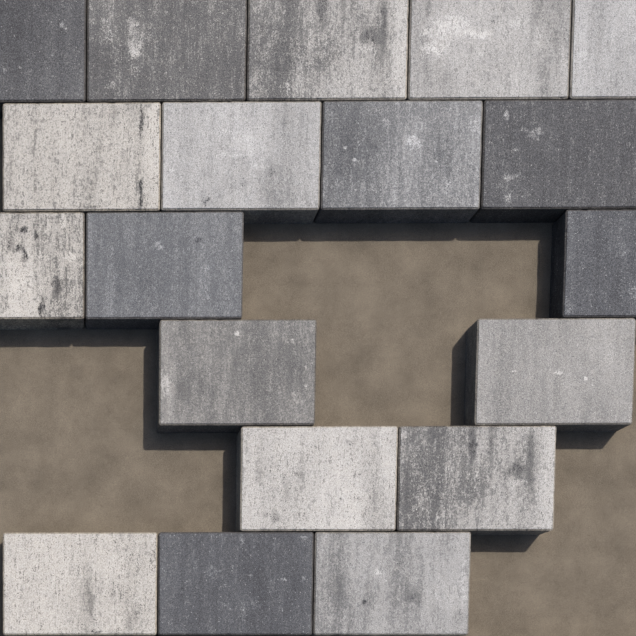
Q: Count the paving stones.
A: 19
